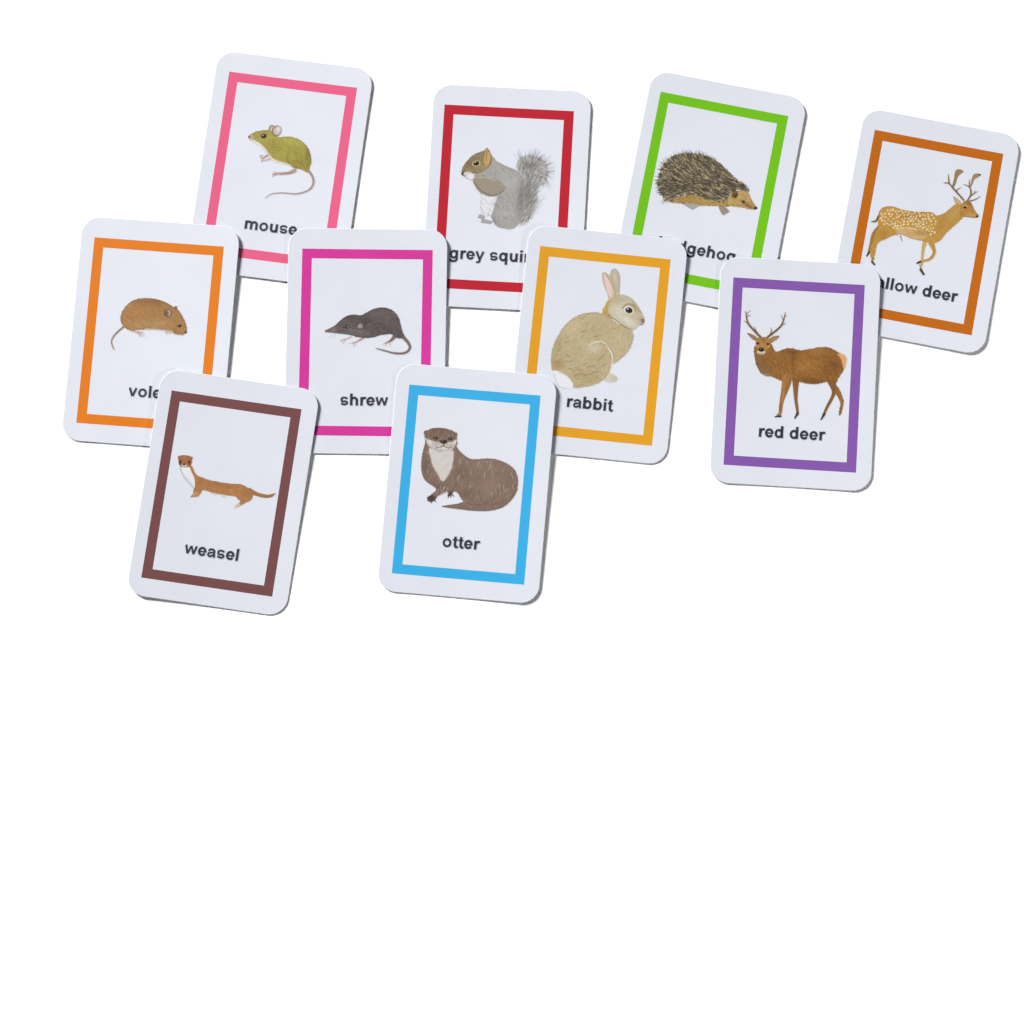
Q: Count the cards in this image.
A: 10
